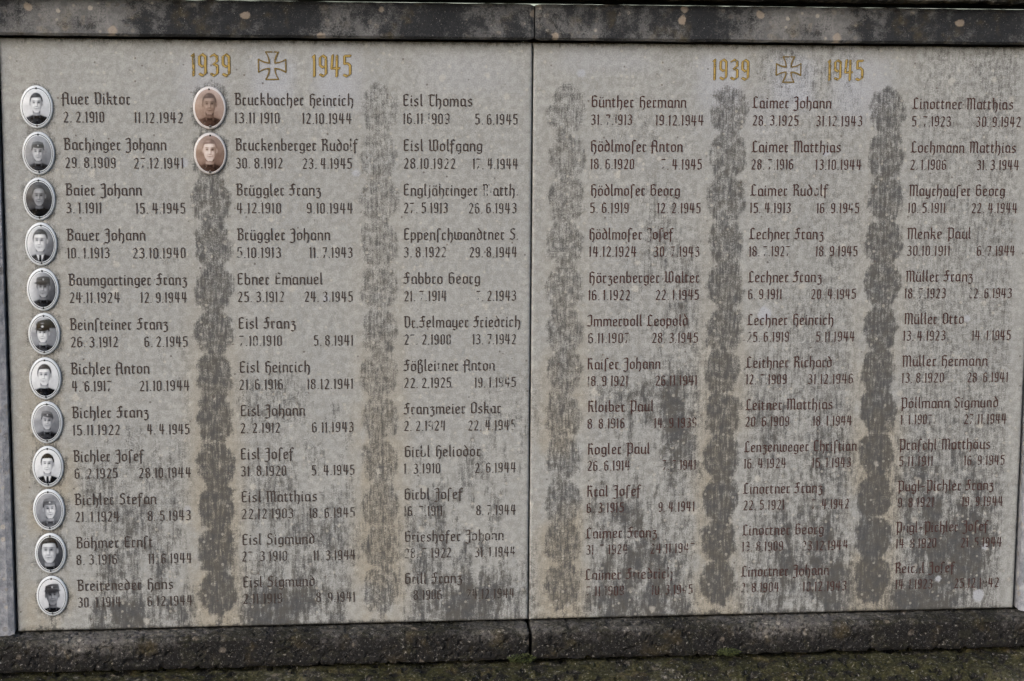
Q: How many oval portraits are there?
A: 14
